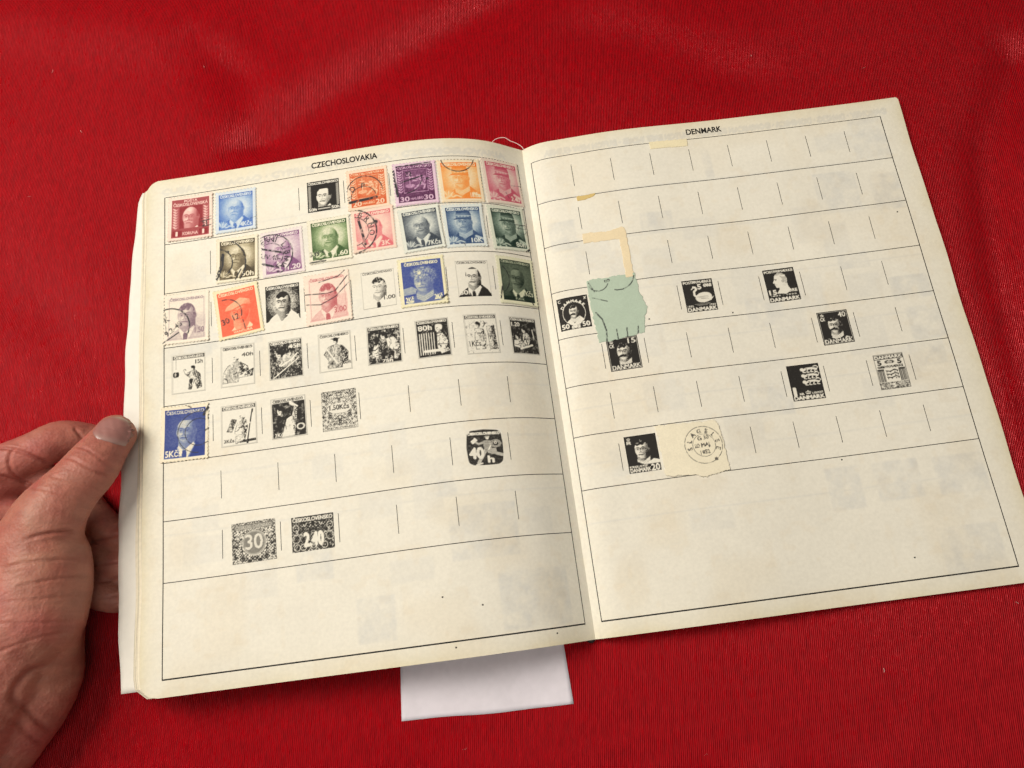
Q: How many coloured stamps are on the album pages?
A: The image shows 19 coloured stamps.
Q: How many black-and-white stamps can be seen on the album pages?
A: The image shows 26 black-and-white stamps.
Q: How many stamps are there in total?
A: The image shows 45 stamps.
